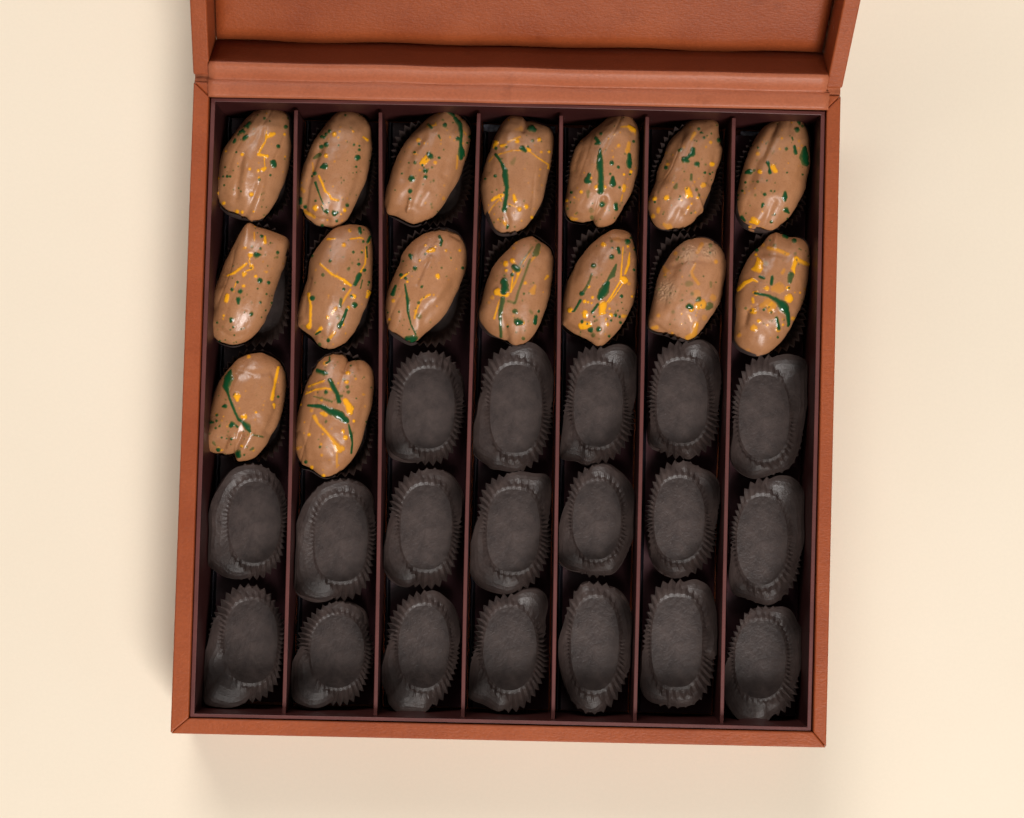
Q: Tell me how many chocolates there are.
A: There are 16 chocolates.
